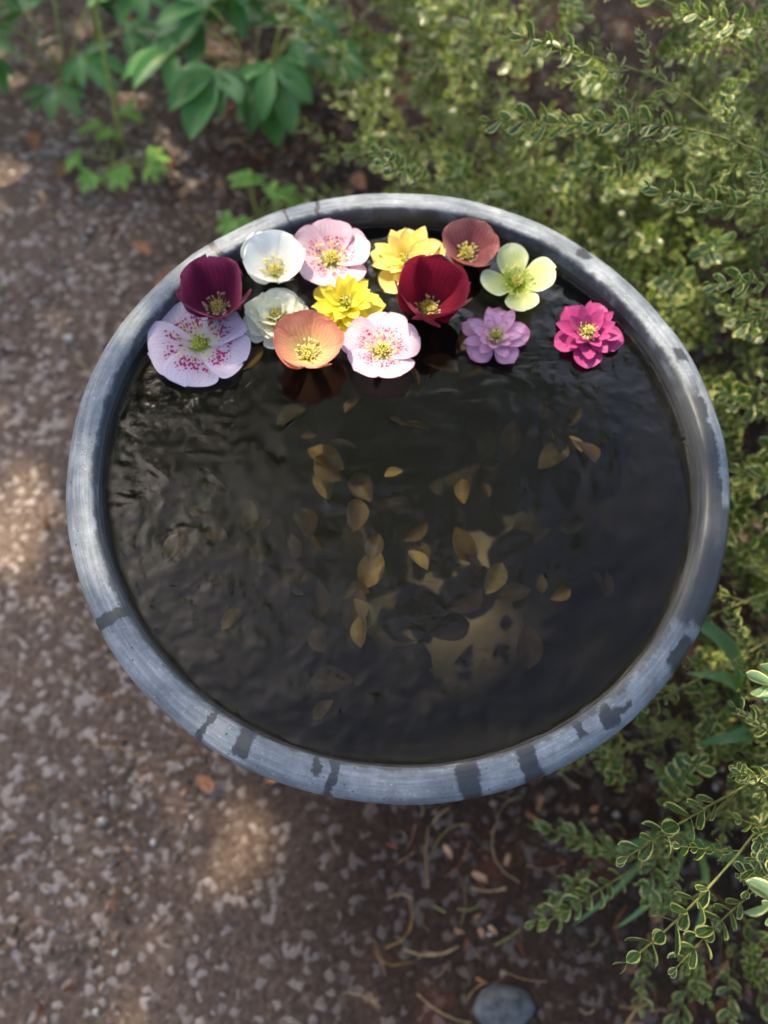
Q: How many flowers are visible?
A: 14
